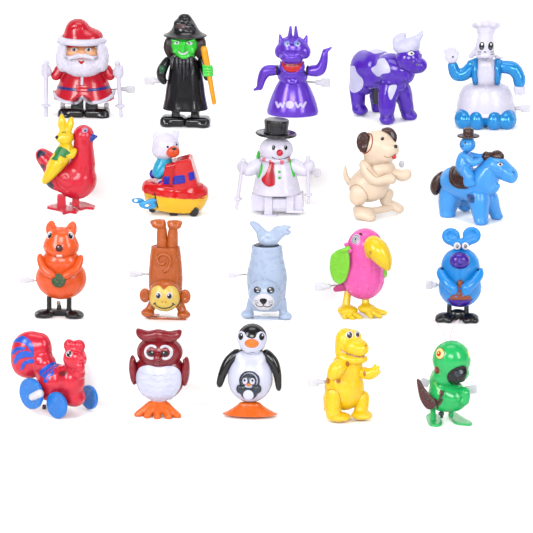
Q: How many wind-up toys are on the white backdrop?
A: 20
